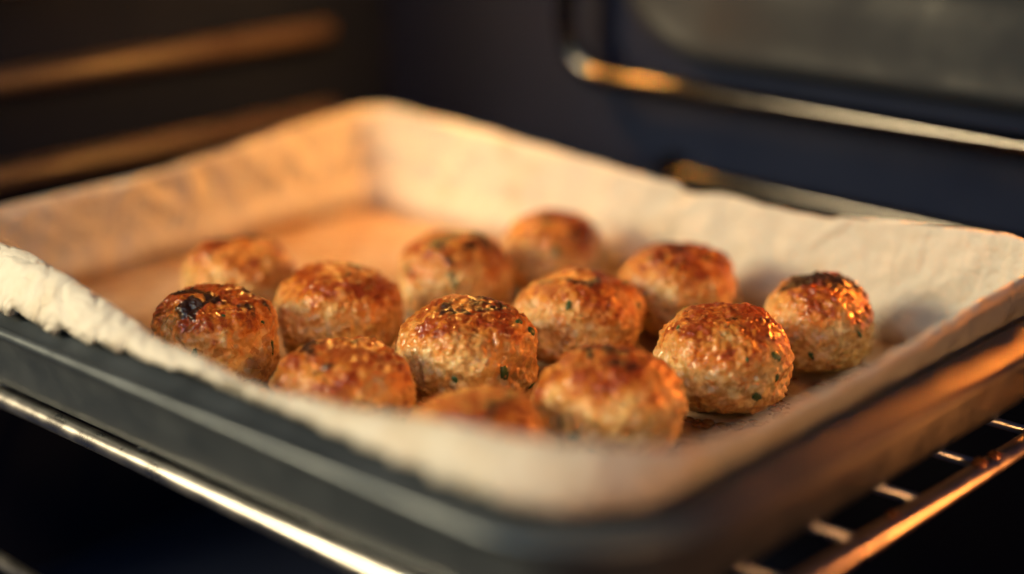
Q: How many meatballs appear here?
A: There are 13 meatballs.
